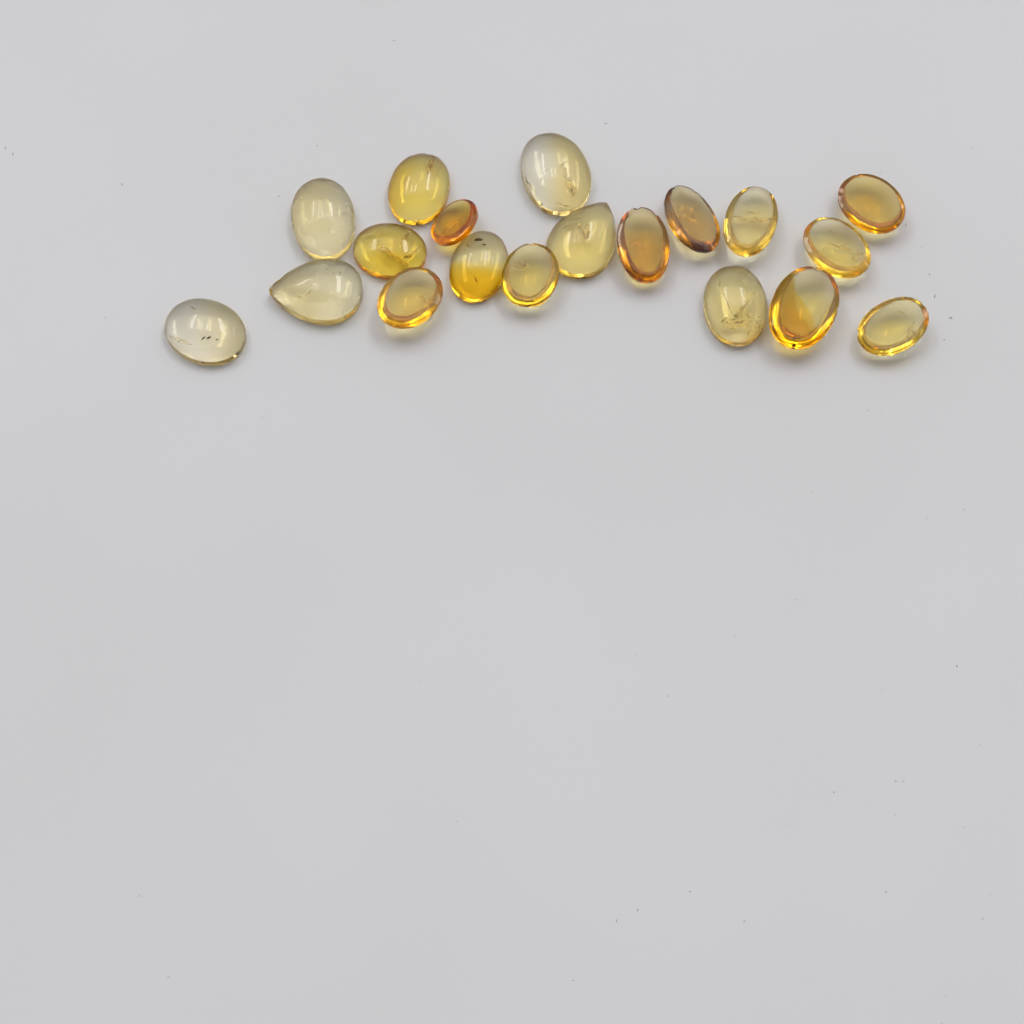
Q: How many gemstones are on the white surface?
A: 19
